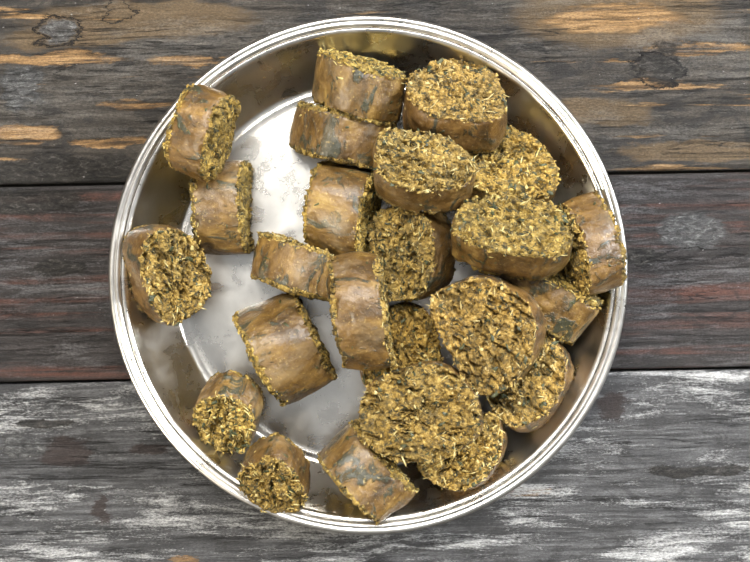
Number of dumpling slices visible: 24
